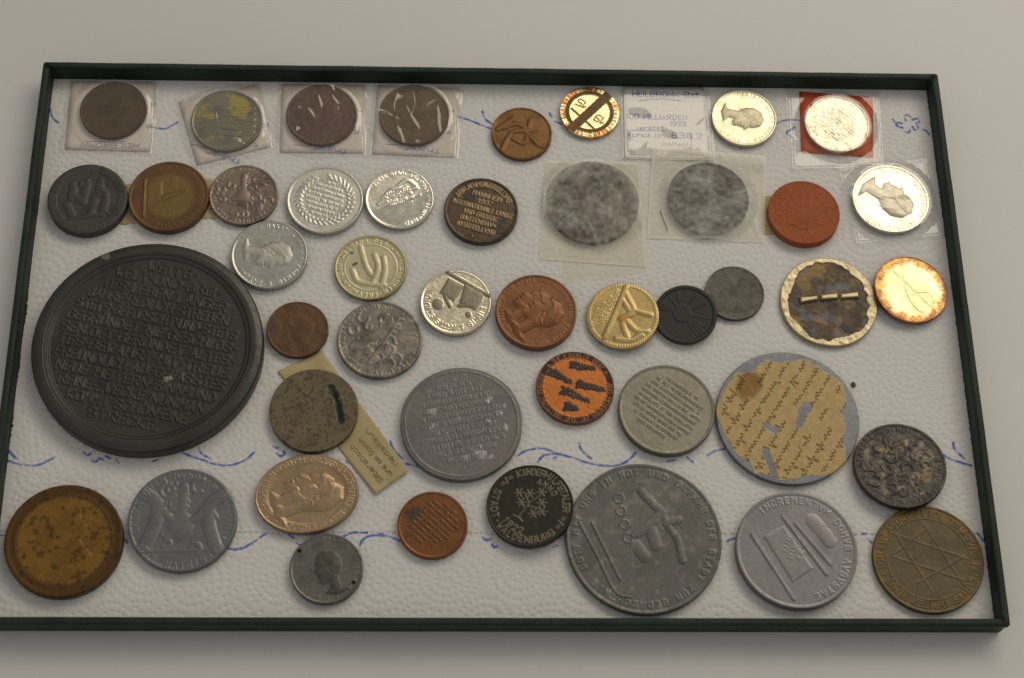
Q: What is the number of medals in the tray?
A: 45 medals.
